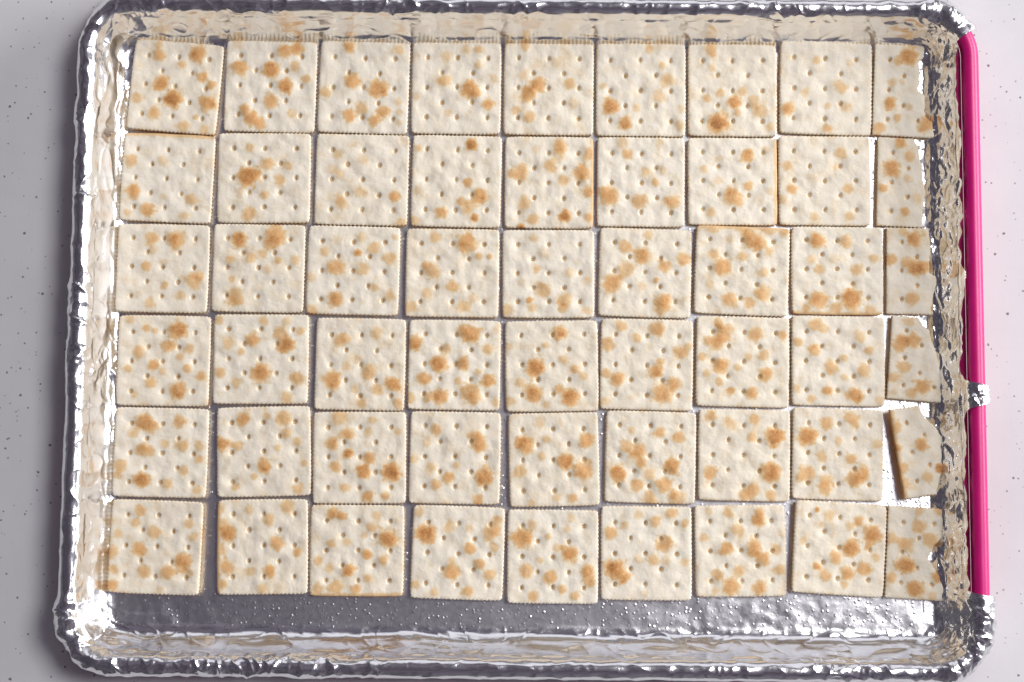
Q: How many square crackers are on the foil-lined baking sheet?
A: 48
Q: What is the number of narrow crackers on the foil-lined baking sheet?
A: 6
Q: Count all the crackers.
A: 54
